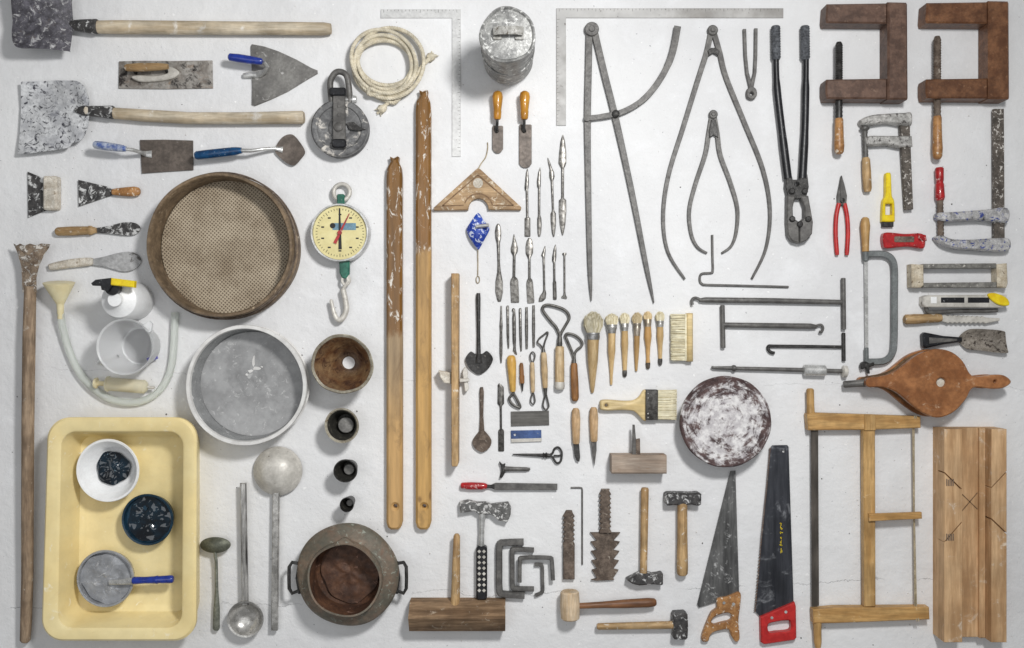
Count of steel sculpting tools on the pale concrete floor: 17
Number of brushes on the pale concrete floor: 8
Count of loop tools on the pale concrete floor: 5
